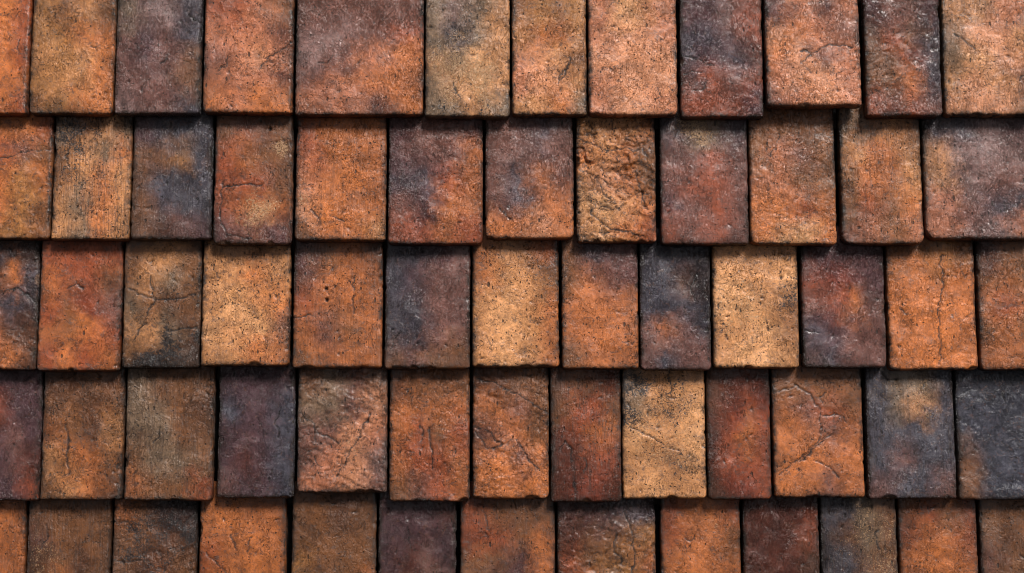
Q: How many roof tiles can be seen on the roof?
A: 63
